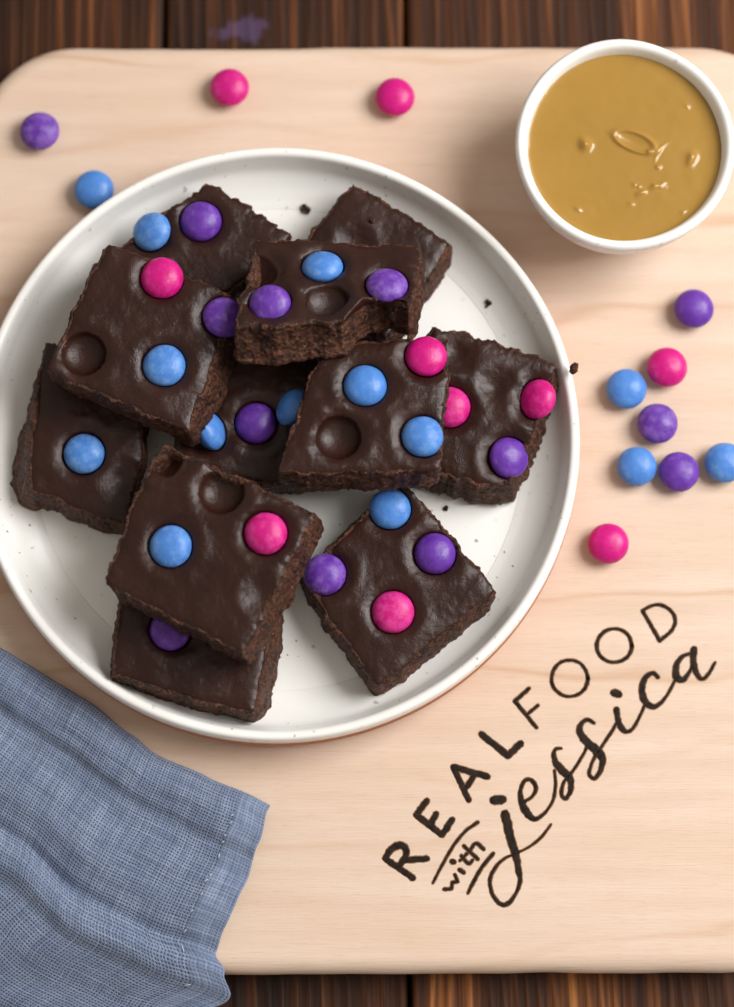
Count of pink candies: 10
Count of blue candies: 14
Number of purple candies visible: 13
